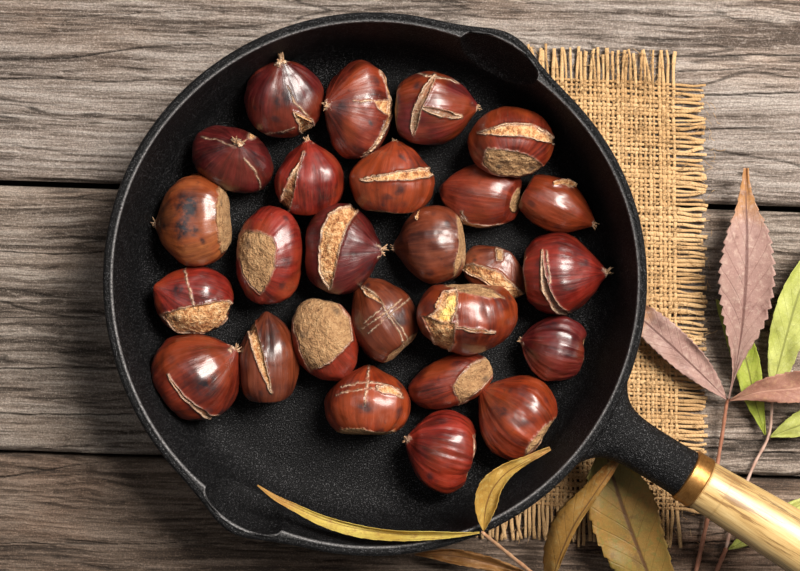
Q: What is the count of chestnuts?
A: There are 26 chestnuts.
